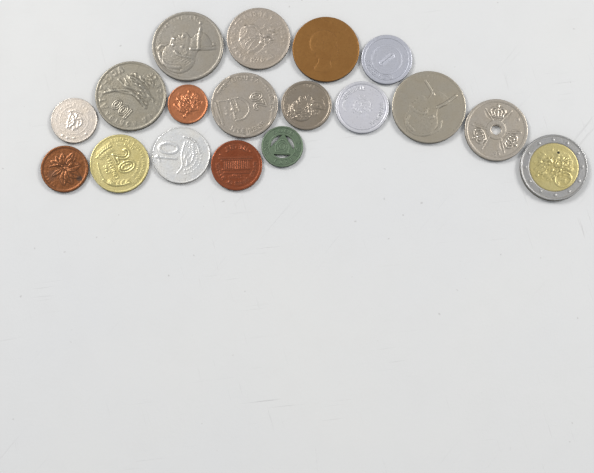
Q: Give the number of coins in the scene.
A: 18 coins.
